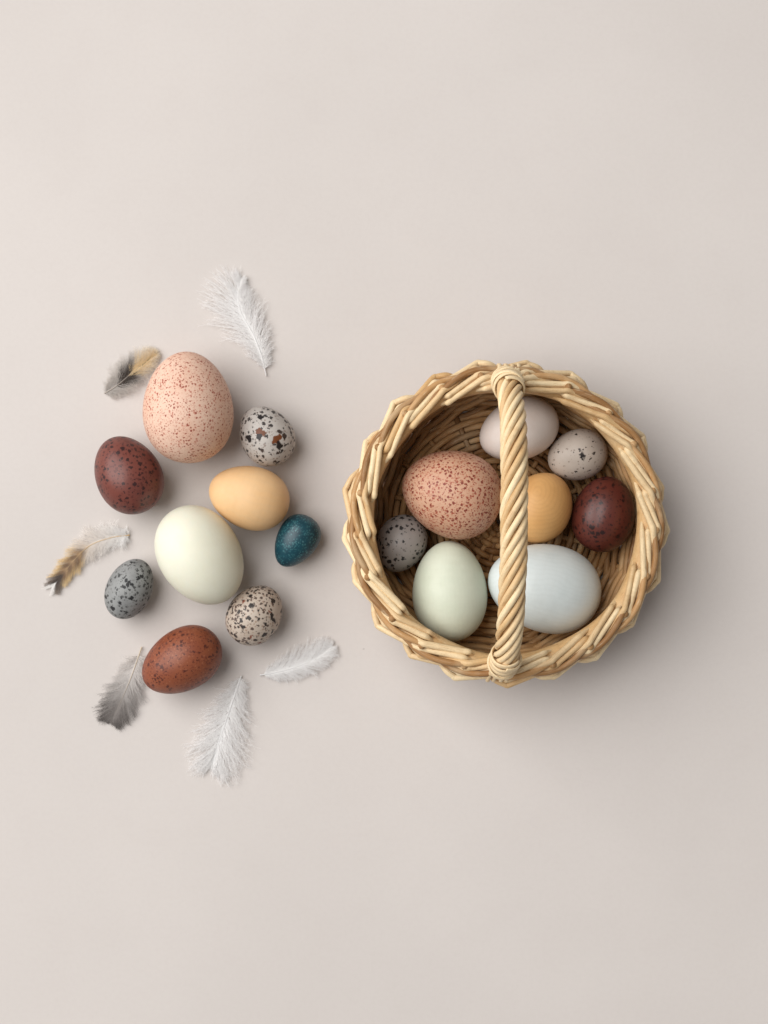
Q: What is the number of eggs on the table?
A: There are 17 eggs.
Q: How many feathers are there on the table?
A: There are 6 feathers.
